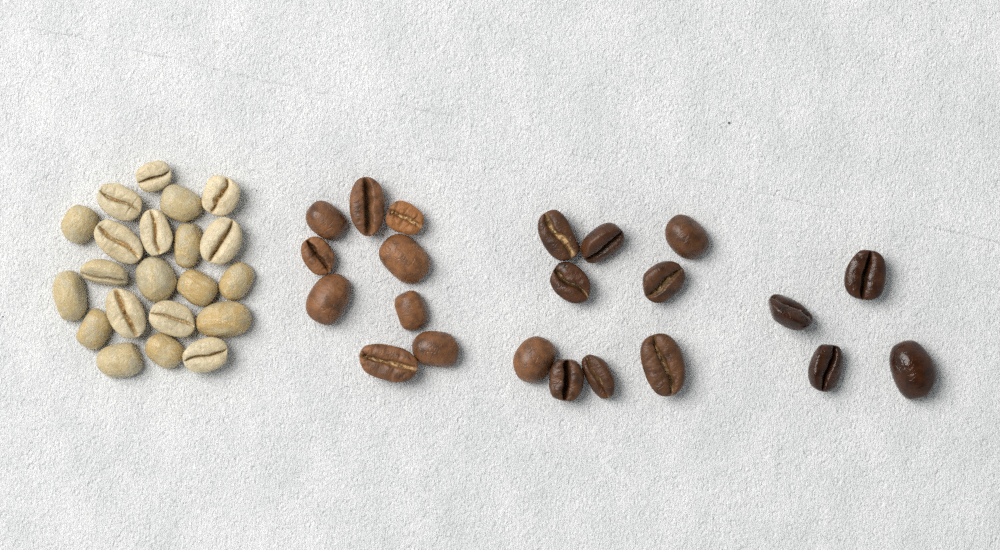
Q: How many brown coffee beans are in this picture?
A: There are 22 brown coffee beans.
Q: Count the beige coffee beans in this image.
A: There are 21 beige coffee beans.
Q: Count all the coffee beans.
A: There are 43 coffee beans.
